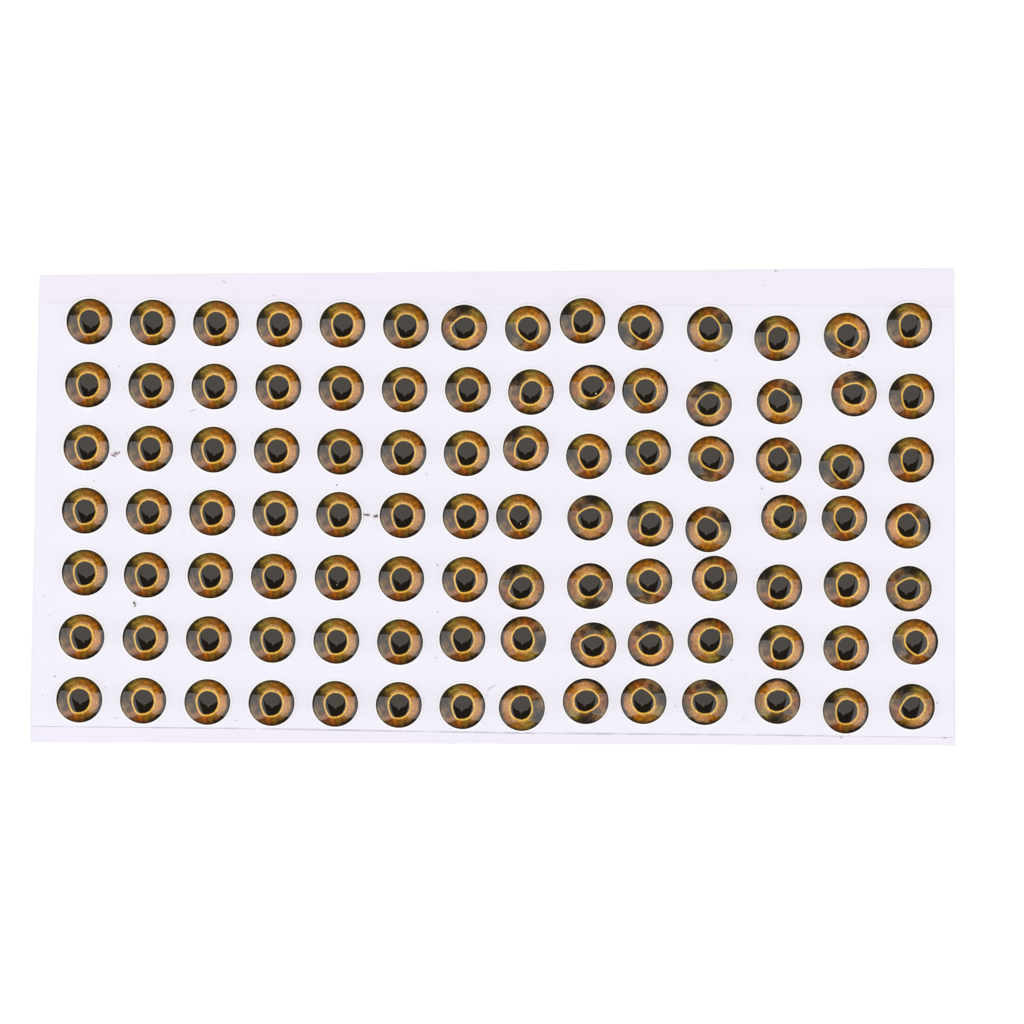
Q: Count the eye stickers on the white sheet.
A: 98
